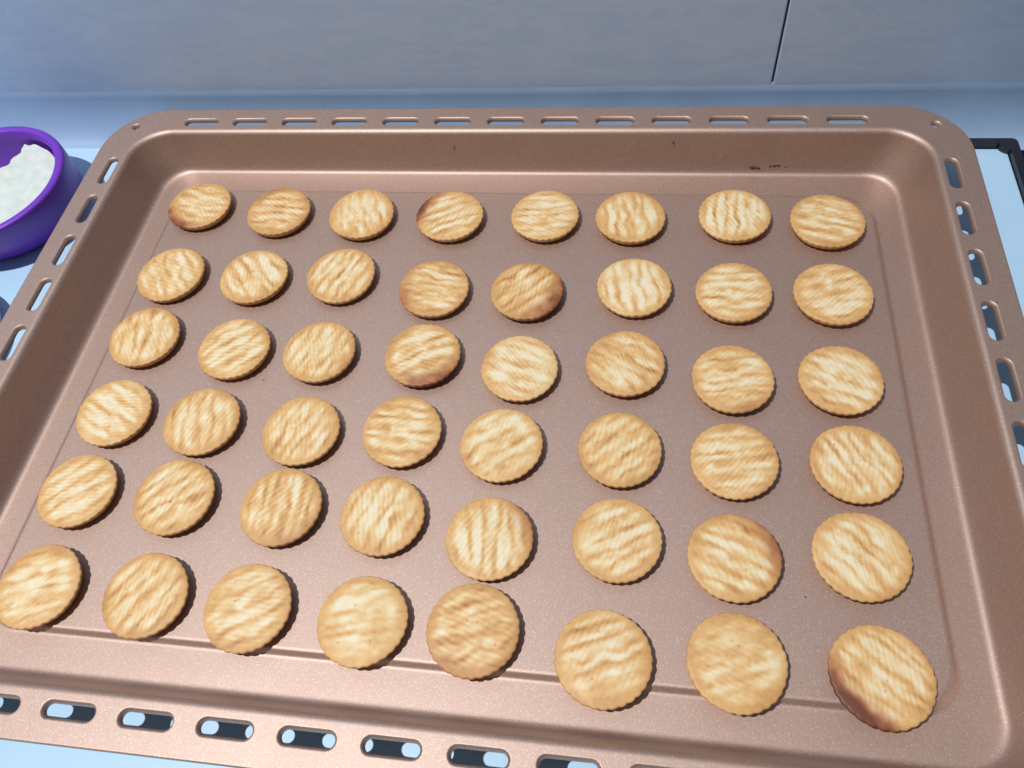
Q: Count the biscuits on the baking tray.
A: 48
